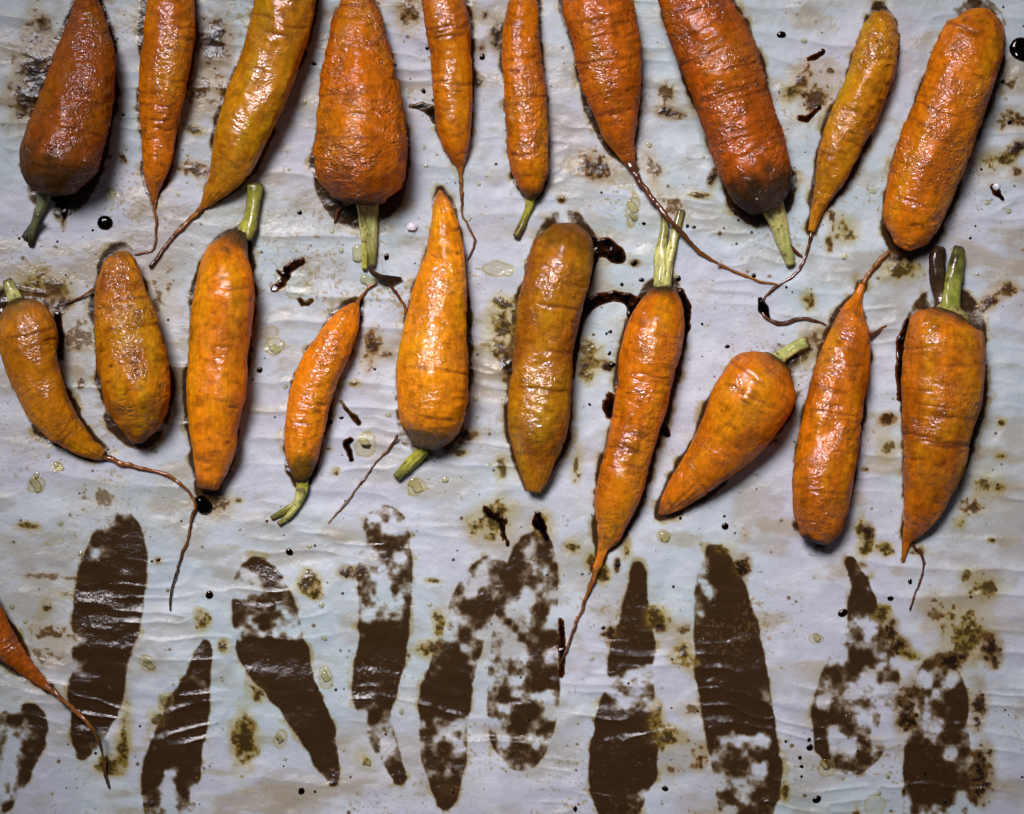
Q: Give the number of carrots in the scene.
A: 21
